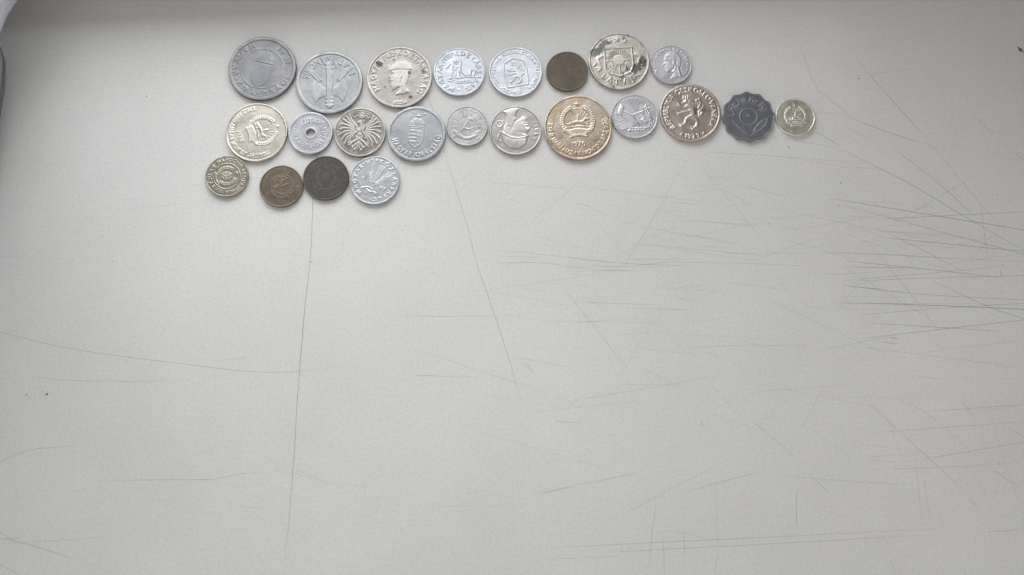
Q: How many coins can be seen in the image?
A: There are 23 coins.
